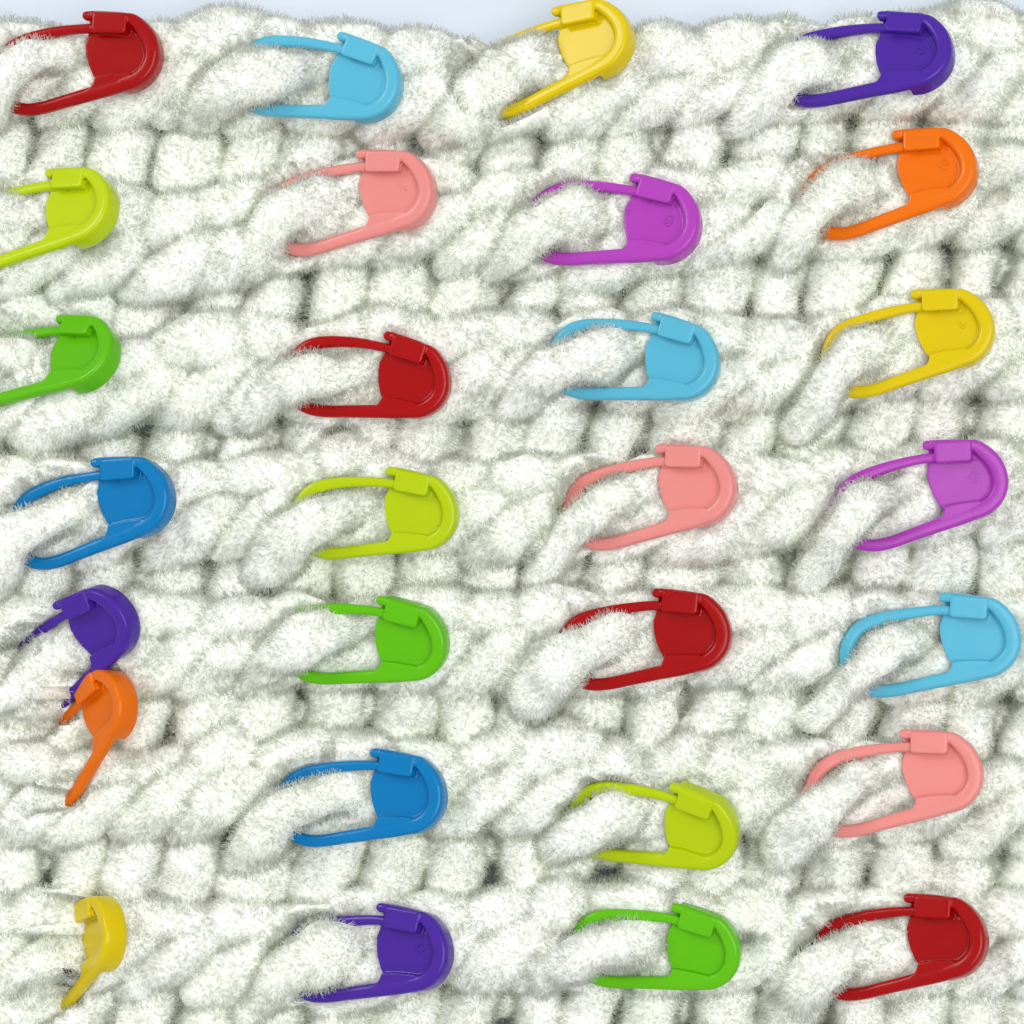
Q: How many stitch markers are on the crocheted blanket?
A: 28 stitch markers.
